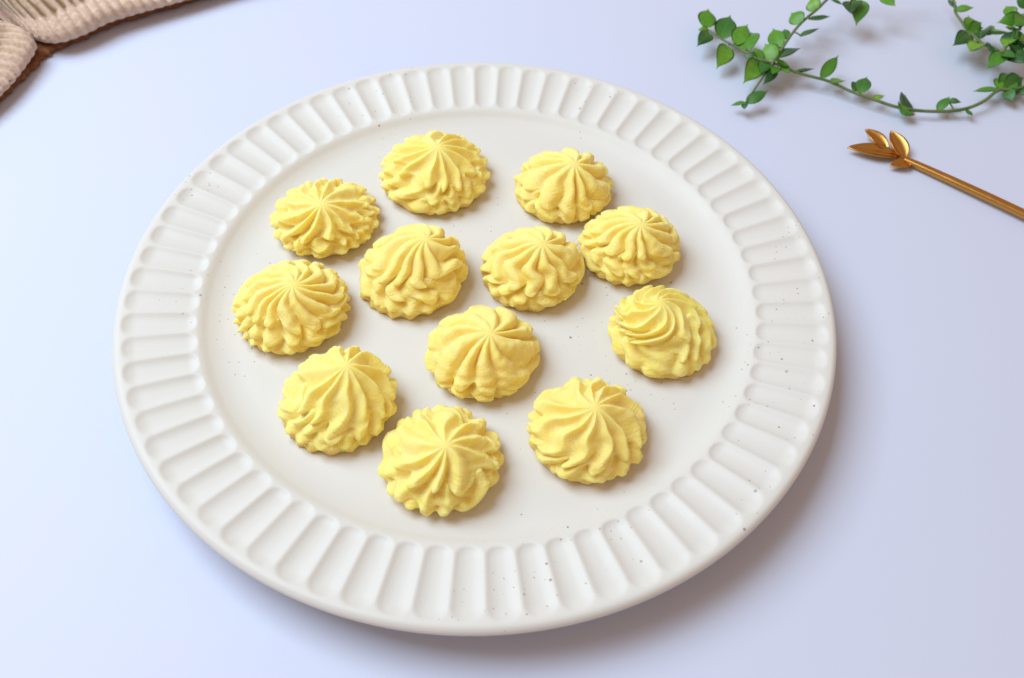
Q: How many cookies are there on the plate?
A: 12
